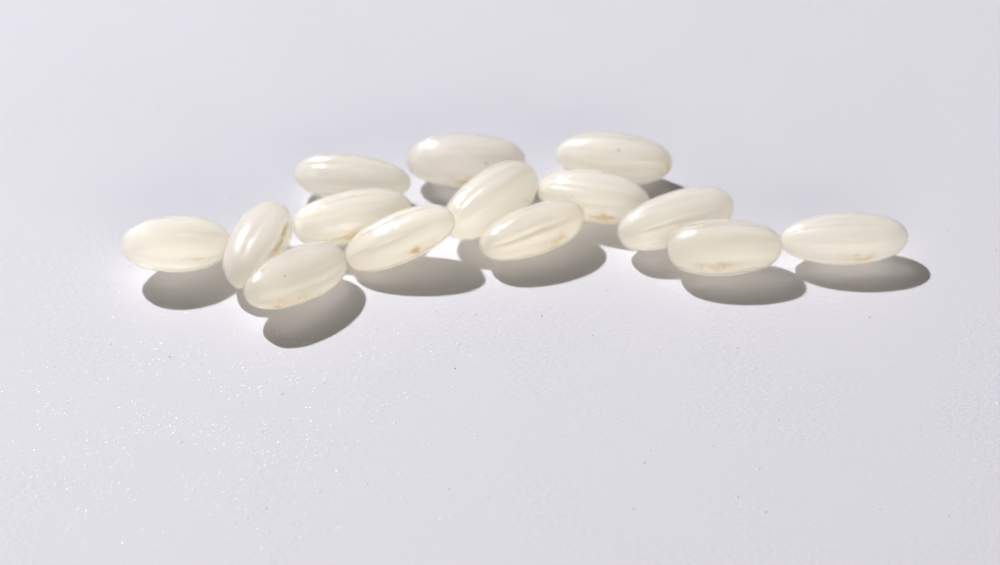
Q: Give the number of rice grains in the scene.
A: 14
